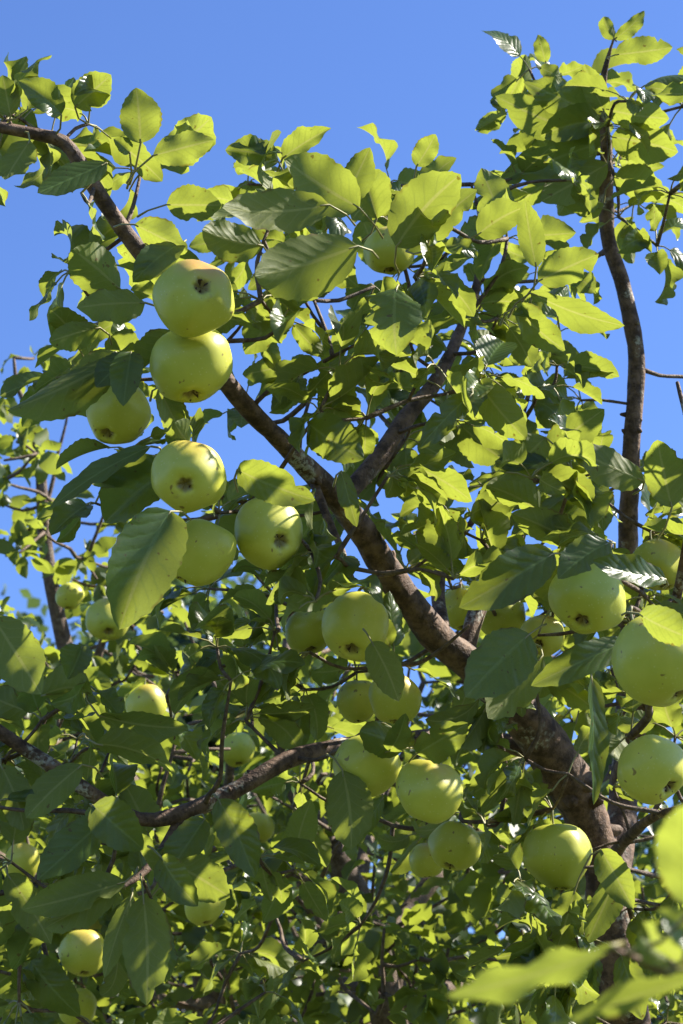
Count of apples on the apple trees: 32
